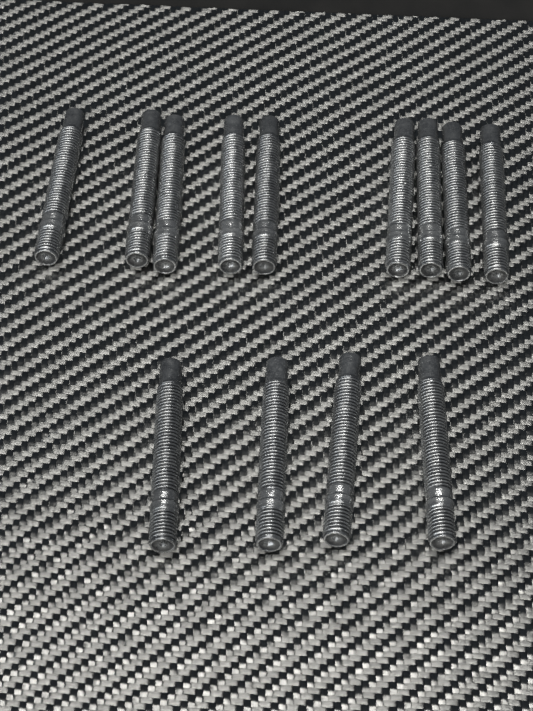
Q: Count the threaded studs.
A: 13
